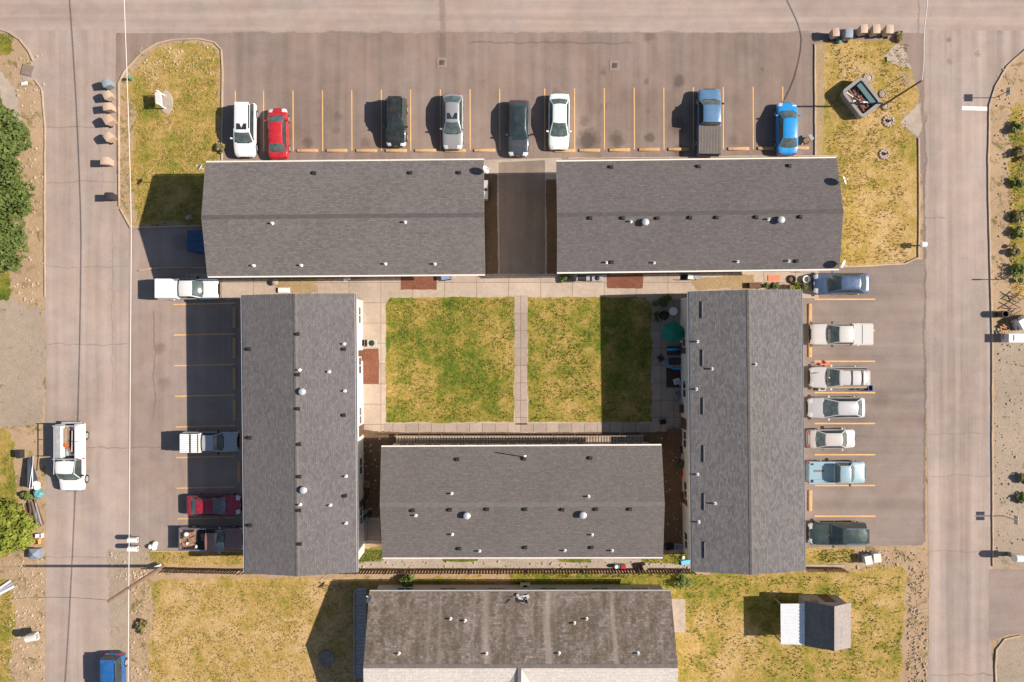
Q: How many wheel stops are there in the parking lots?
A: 24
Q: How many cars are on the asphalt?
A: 14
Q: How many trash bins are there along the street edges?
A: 12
